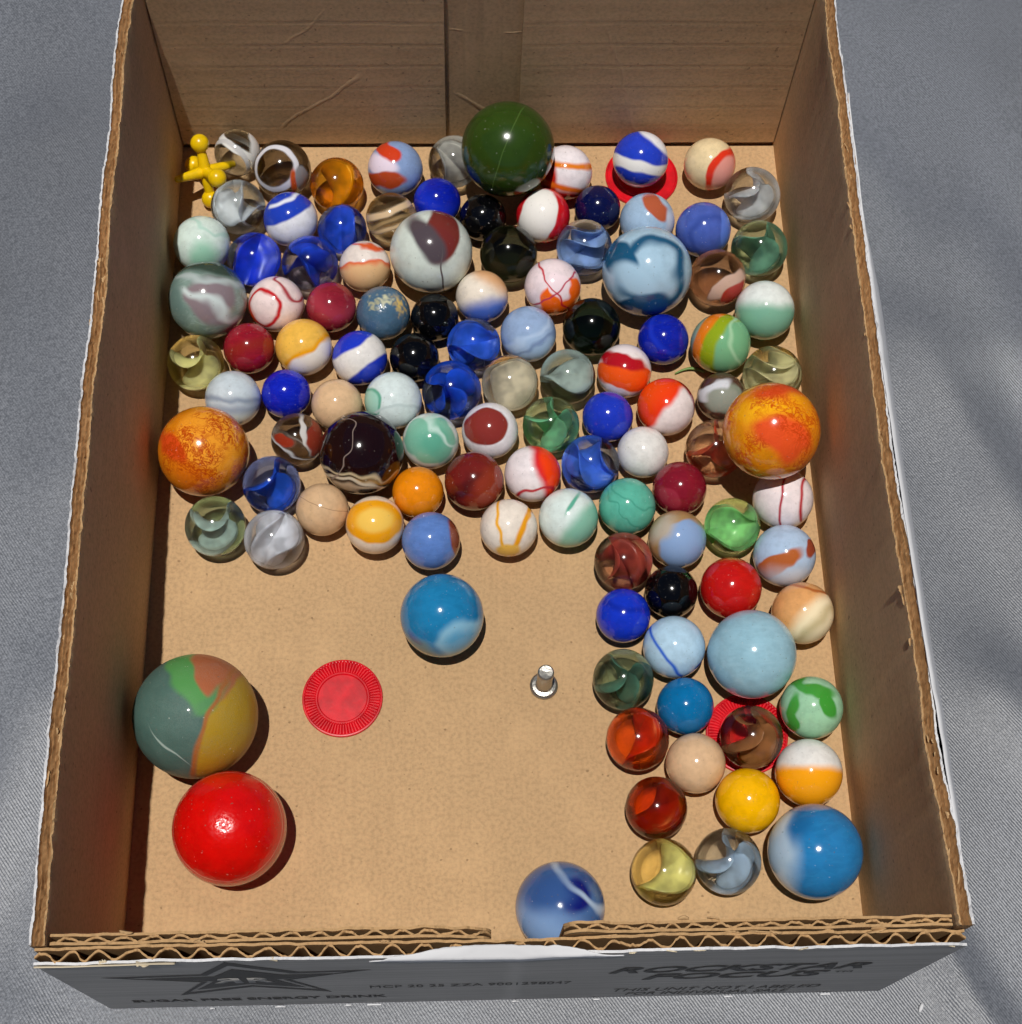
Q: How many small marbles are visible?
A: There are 97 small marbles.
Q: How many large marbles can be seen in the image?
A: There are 13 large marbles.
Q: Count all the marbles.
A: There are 110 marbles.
